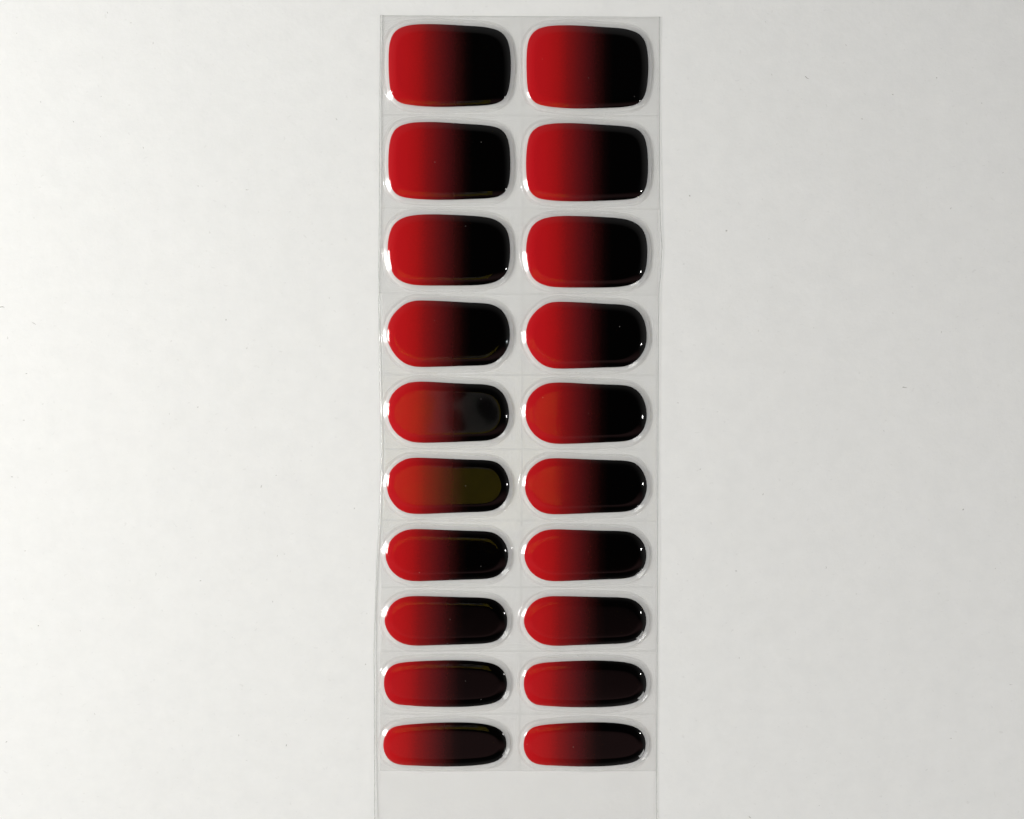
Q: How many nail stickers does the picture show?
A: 20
